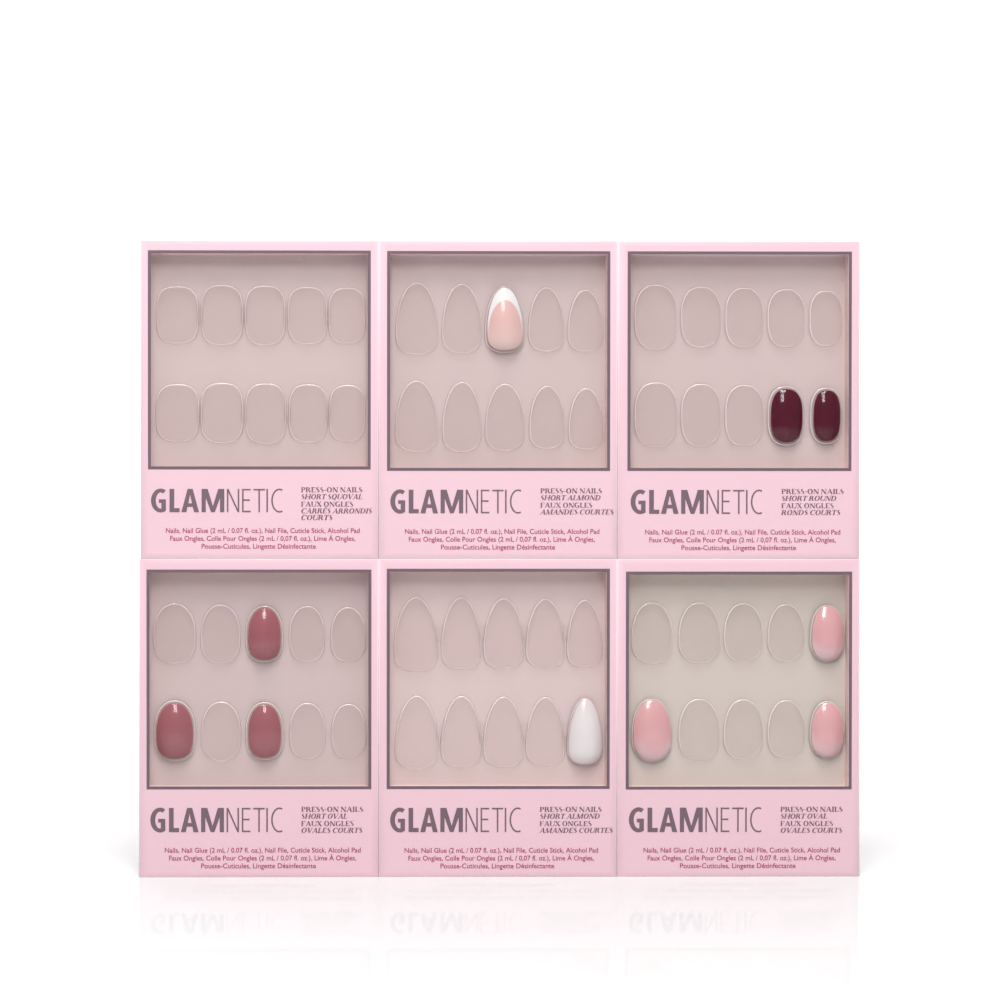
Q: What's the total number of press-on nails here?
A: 10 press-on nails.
